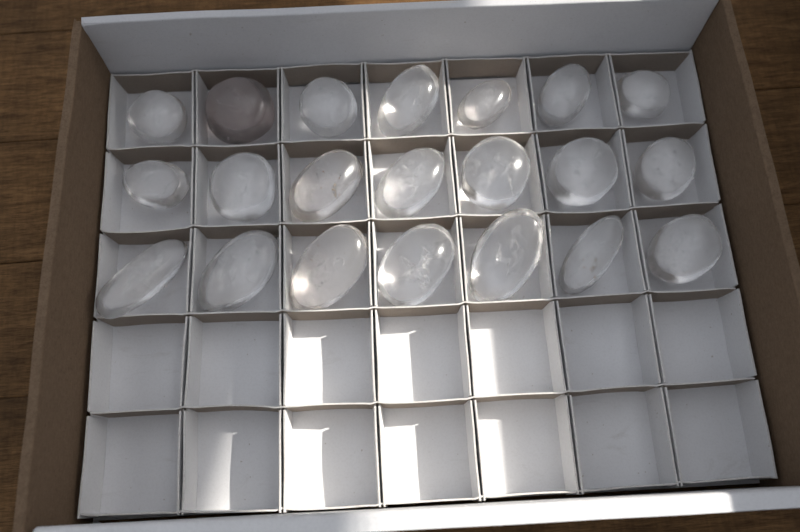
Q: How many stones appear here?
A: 21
